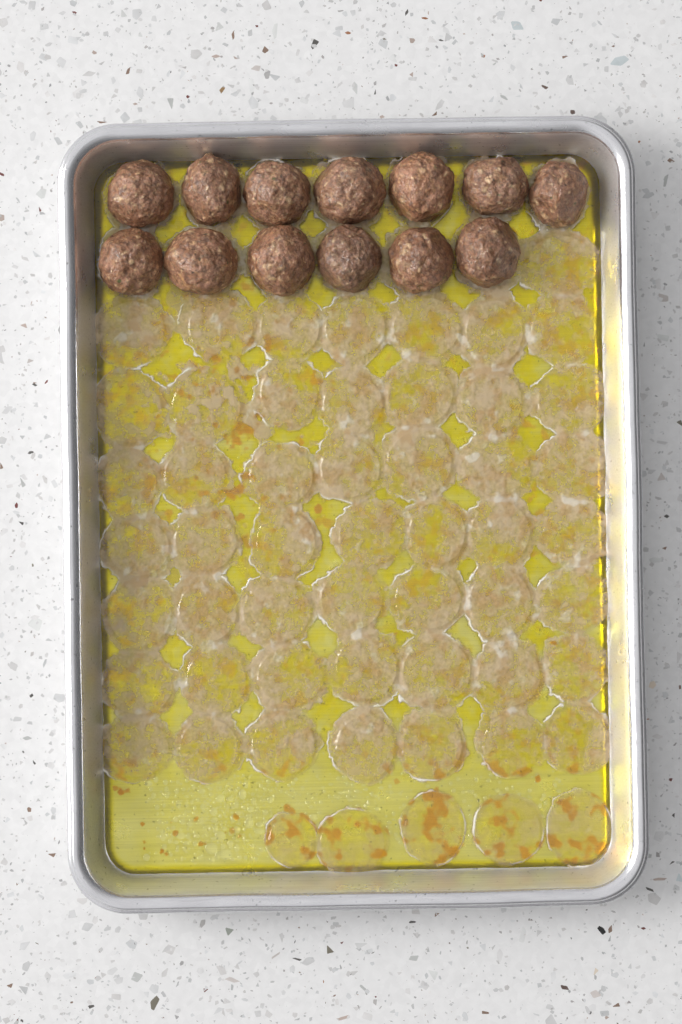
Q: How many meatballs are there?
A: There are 13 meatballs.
